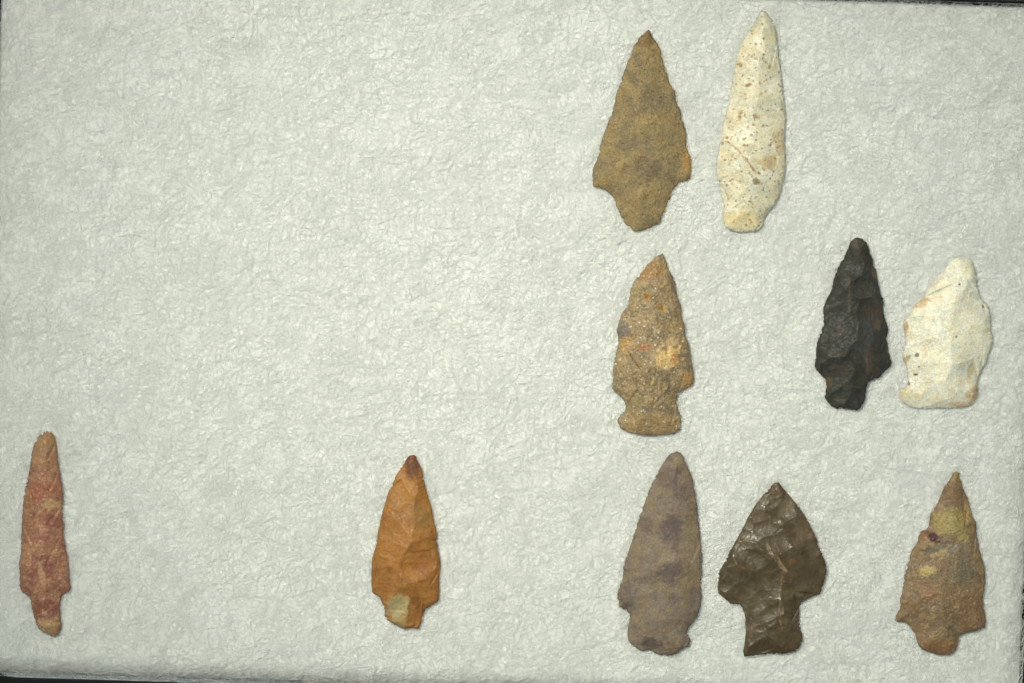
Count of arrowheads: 10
